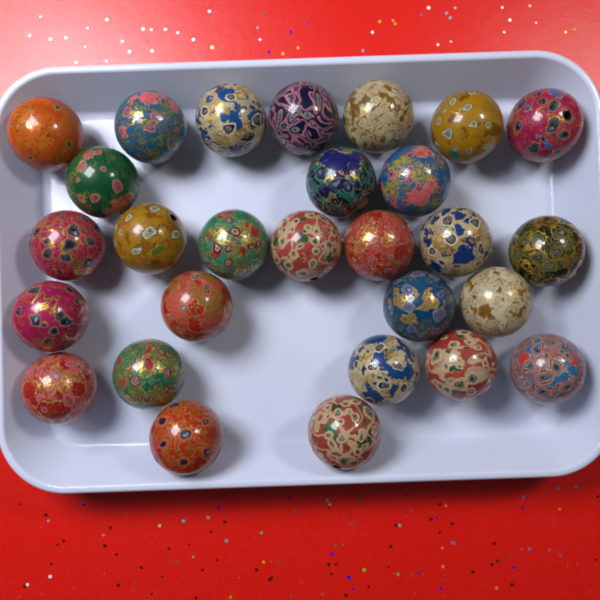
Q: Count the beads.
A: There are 28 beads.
